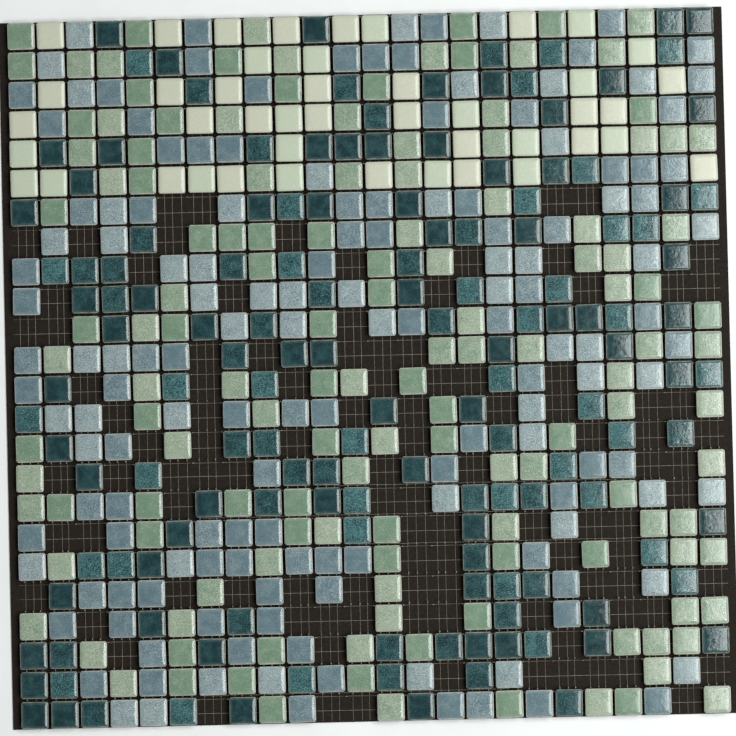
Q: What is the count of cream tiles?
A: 44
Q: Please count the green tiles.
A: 136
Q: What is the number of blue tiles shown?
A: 149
